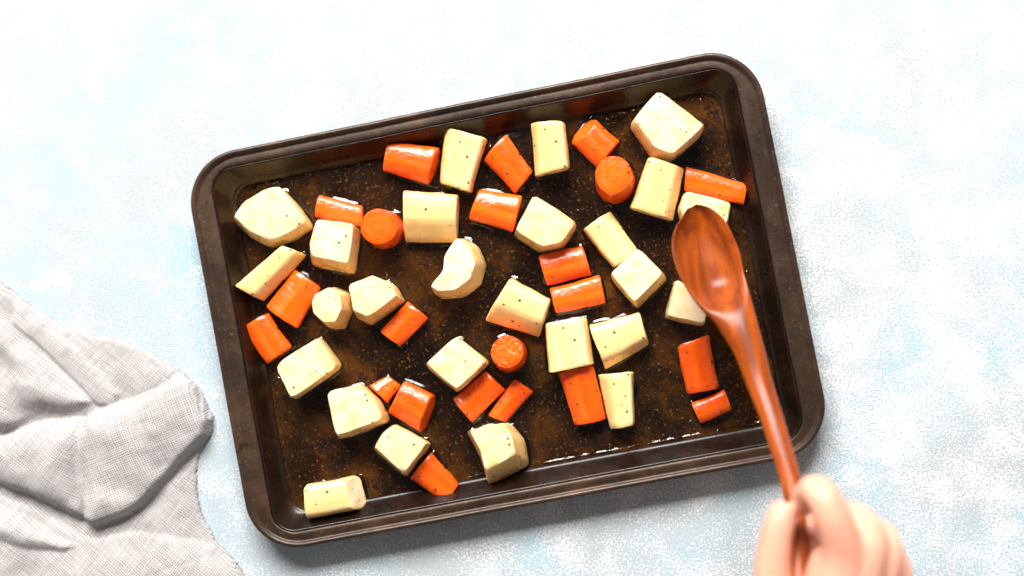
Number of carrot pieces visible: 22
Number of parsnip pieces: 26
